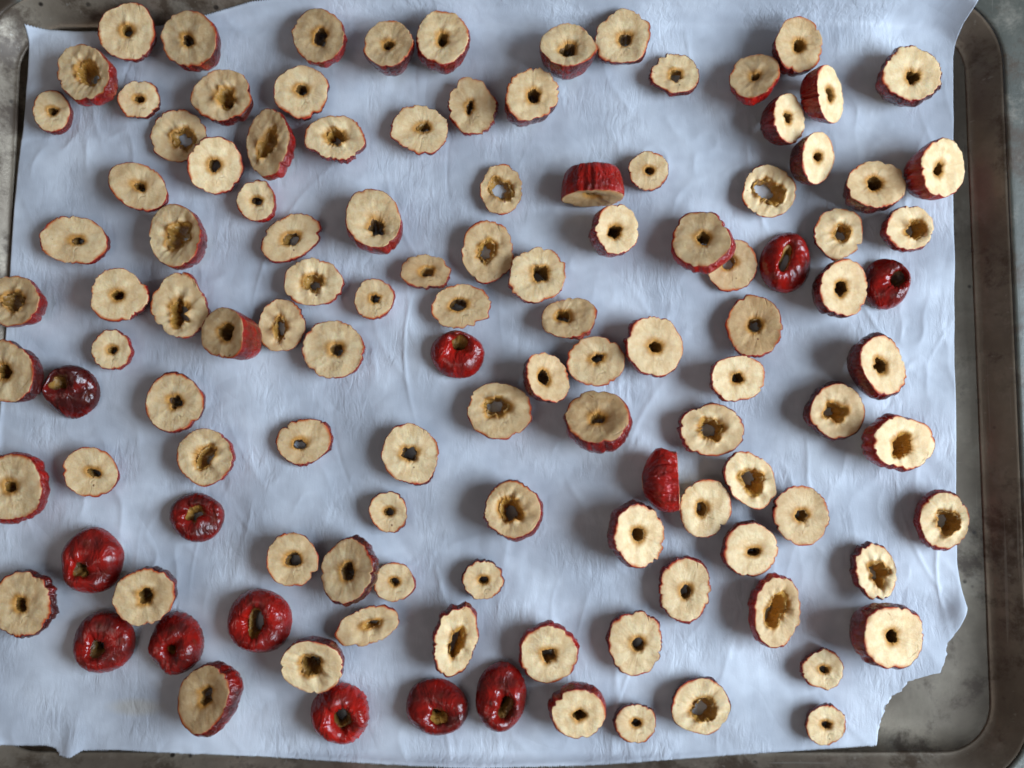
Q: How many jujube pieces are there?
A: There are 118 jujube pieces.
